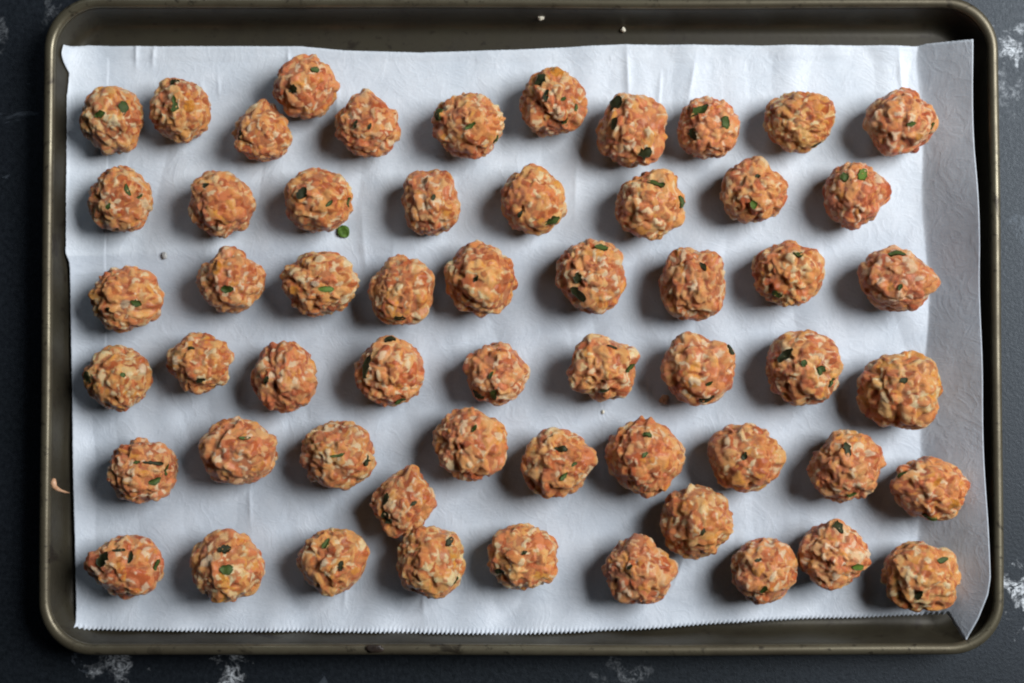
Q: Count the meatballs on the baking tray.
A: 57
